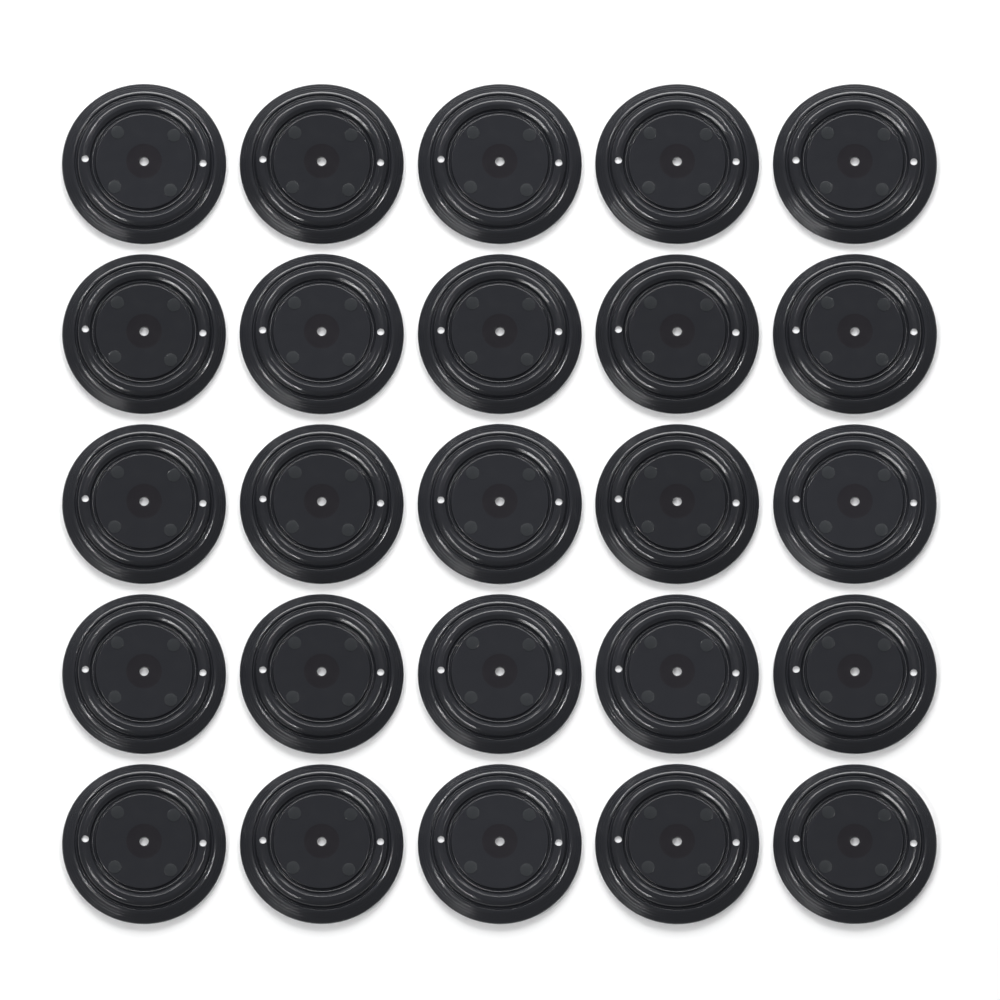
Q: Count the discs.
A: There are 25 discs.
